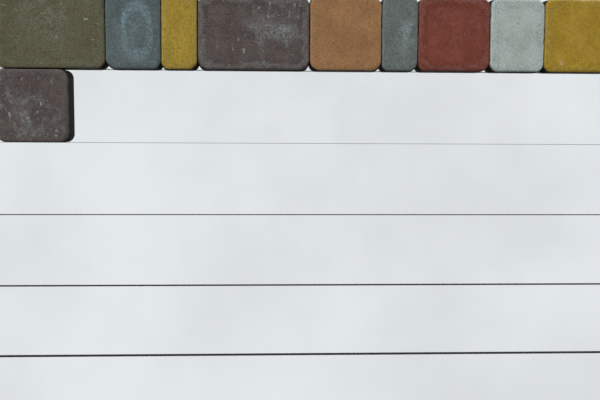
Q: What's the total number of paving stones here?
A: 10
